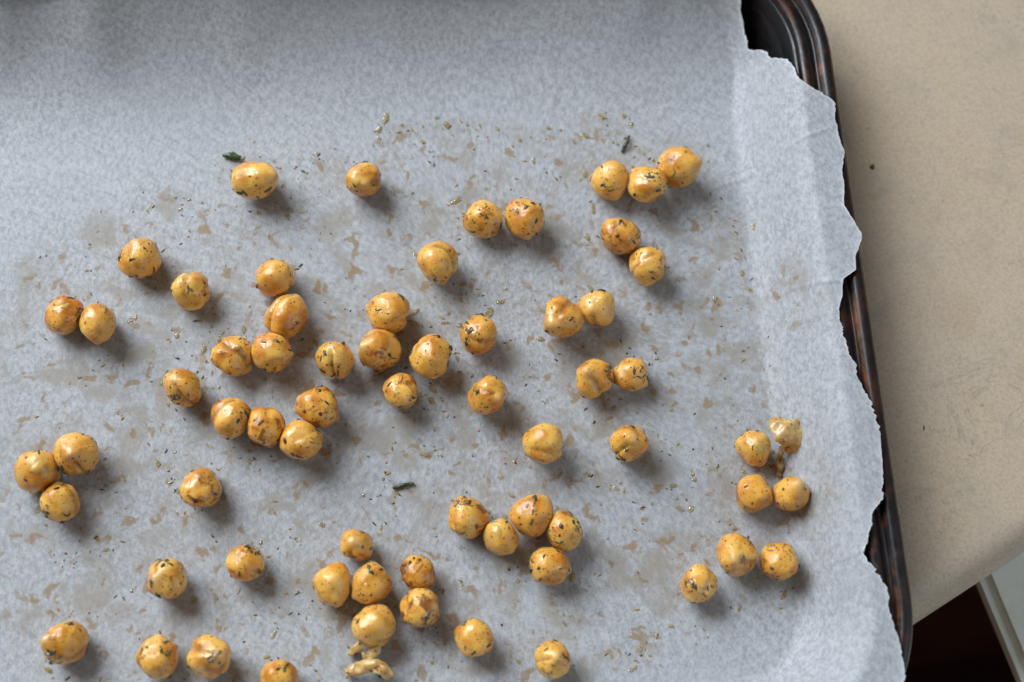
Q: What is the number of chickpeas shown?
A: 65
